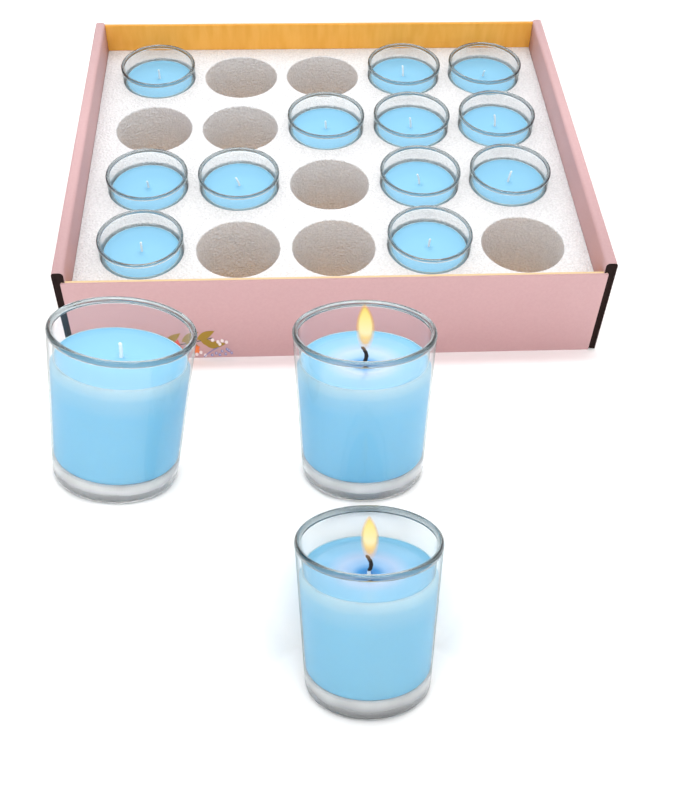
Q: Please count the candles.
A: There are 15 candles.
